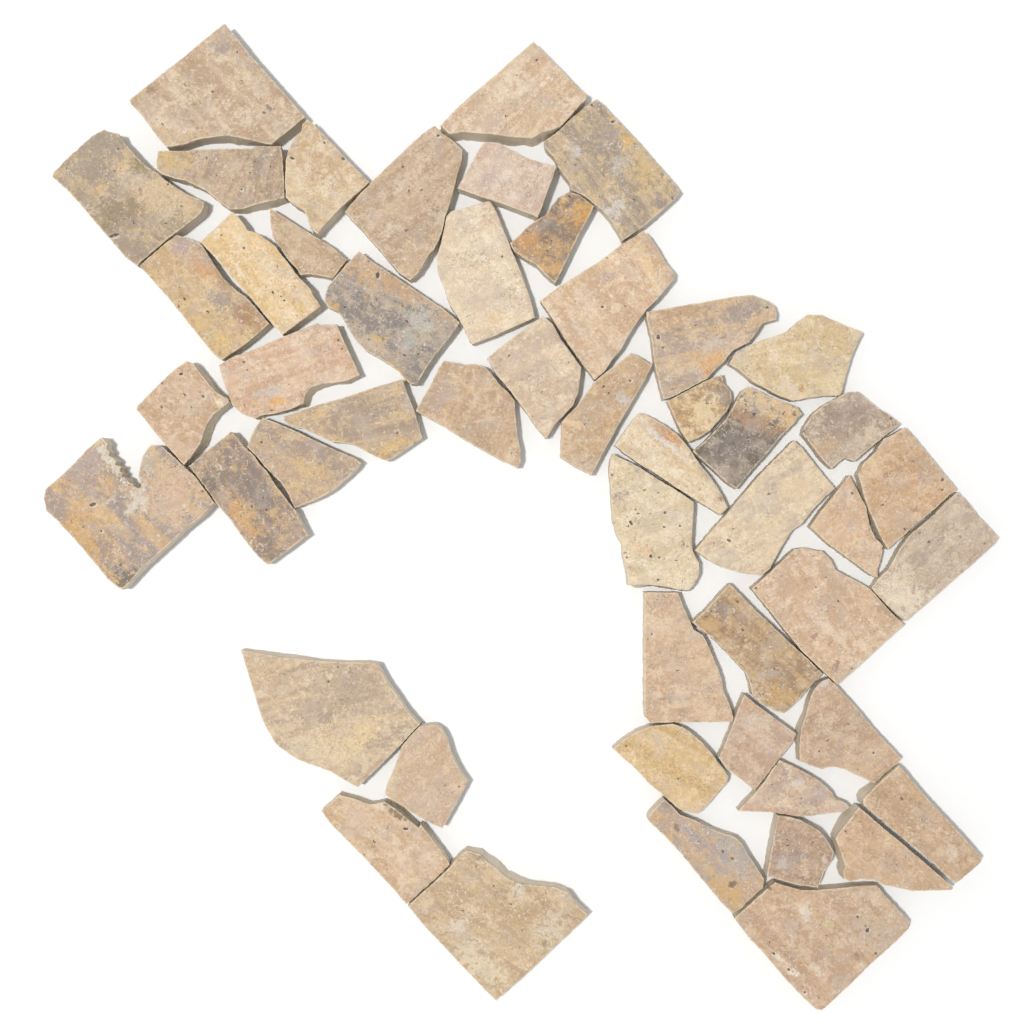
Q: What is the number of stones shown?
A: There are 51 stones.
